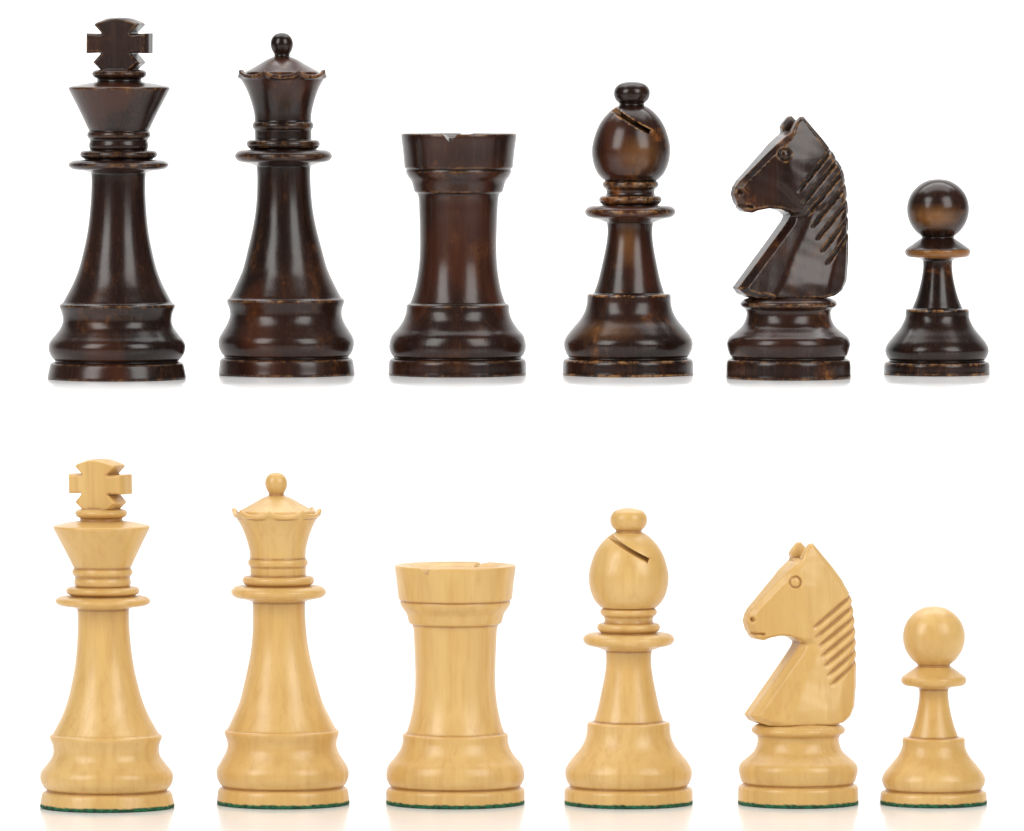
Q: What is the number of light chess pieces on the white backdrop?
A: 6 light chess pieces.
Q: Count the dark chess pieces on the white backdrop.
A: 6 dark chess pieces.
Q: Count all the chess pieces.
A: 12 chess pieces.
